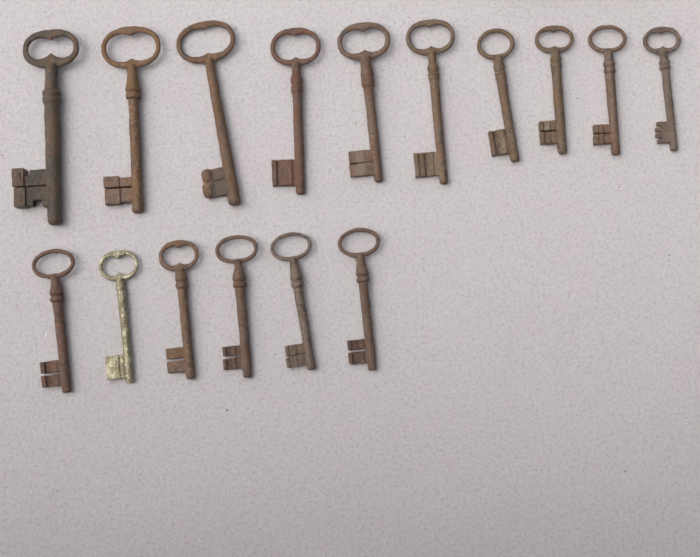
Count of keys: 16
